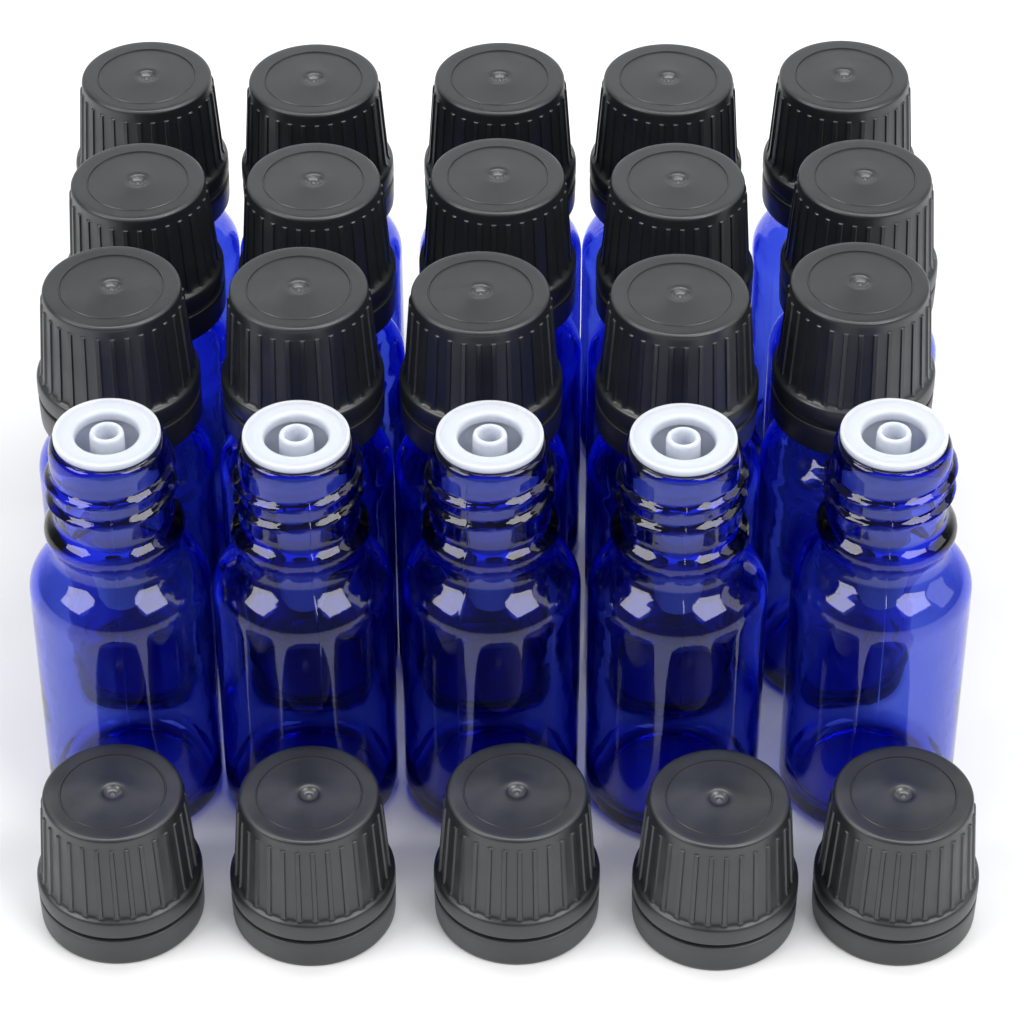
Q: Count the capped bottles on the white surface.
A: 15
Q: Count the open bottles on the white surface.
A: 5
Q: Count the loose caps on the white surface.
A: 5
